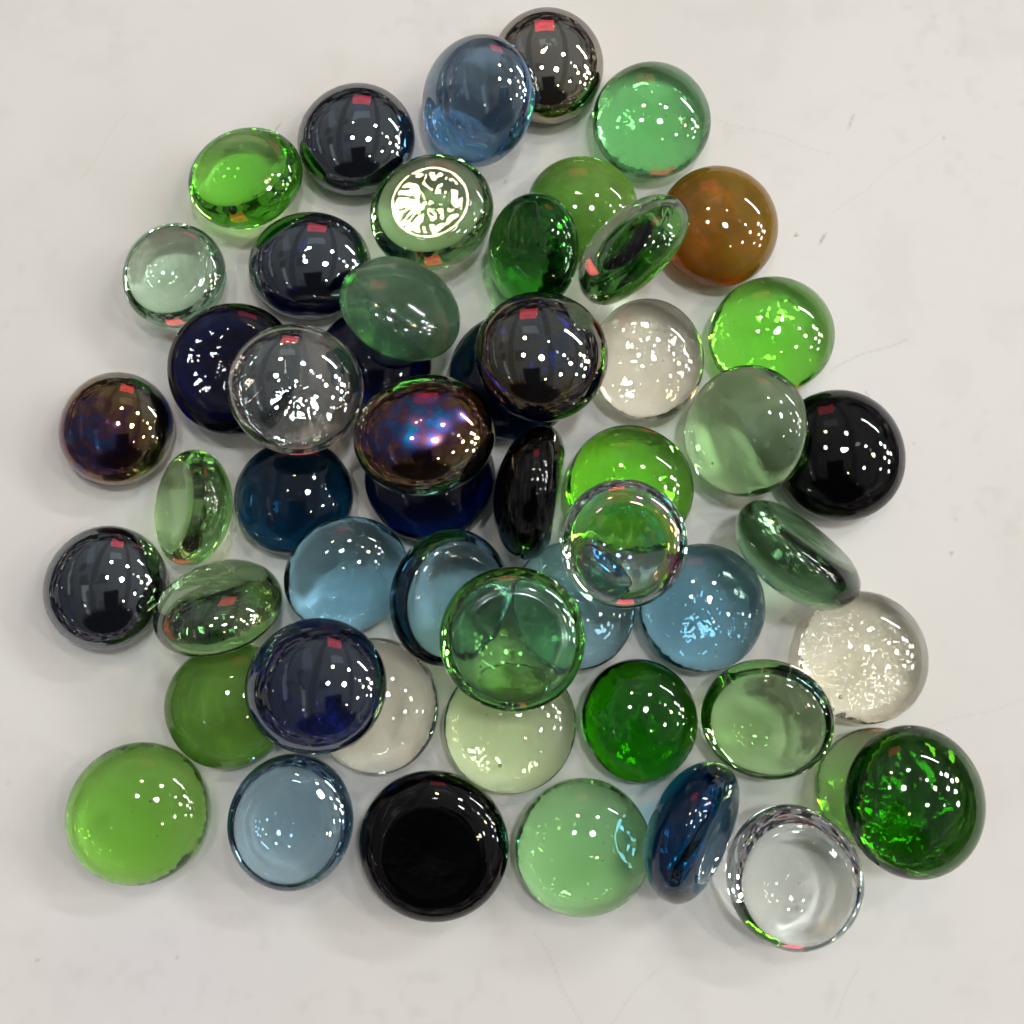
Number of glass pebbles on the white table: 53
